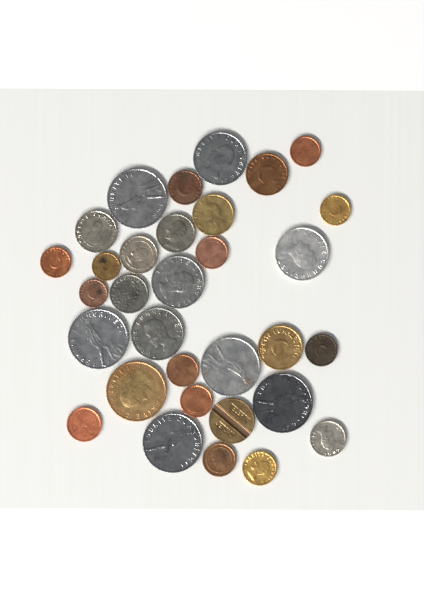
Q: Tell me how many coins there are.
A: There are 32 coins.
